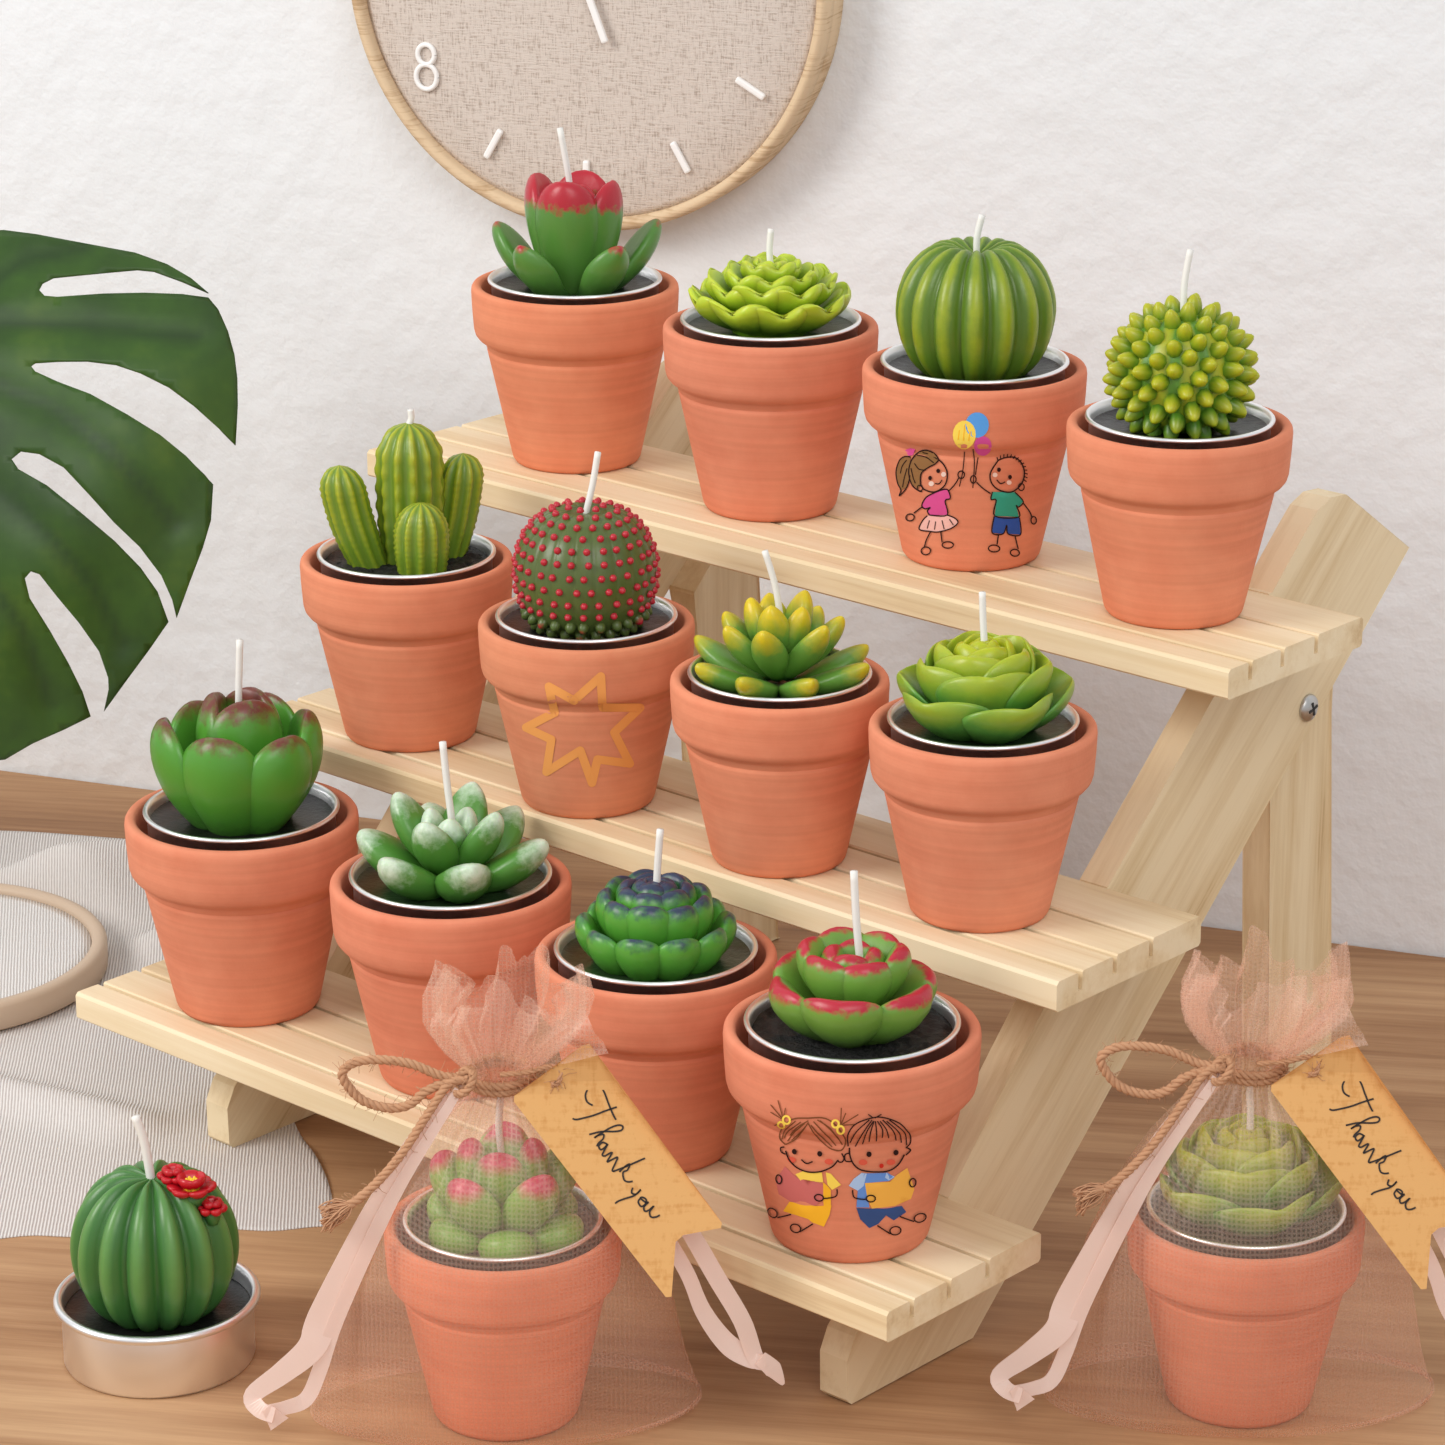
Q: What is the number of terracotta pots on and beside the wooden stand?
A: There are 14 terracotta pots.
